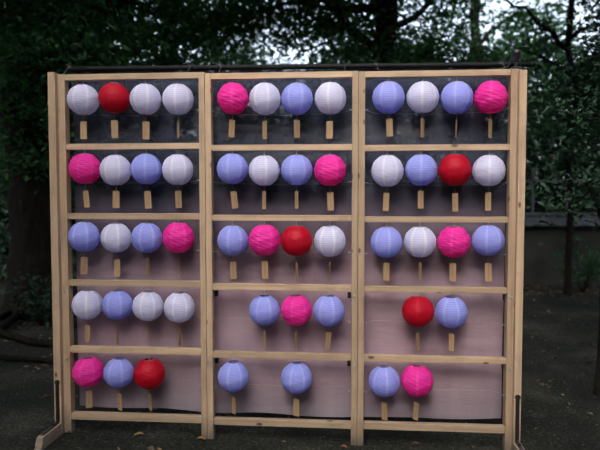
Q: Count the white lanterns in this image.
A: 17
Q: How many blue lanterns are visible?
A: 20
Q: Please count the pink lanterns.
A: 10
